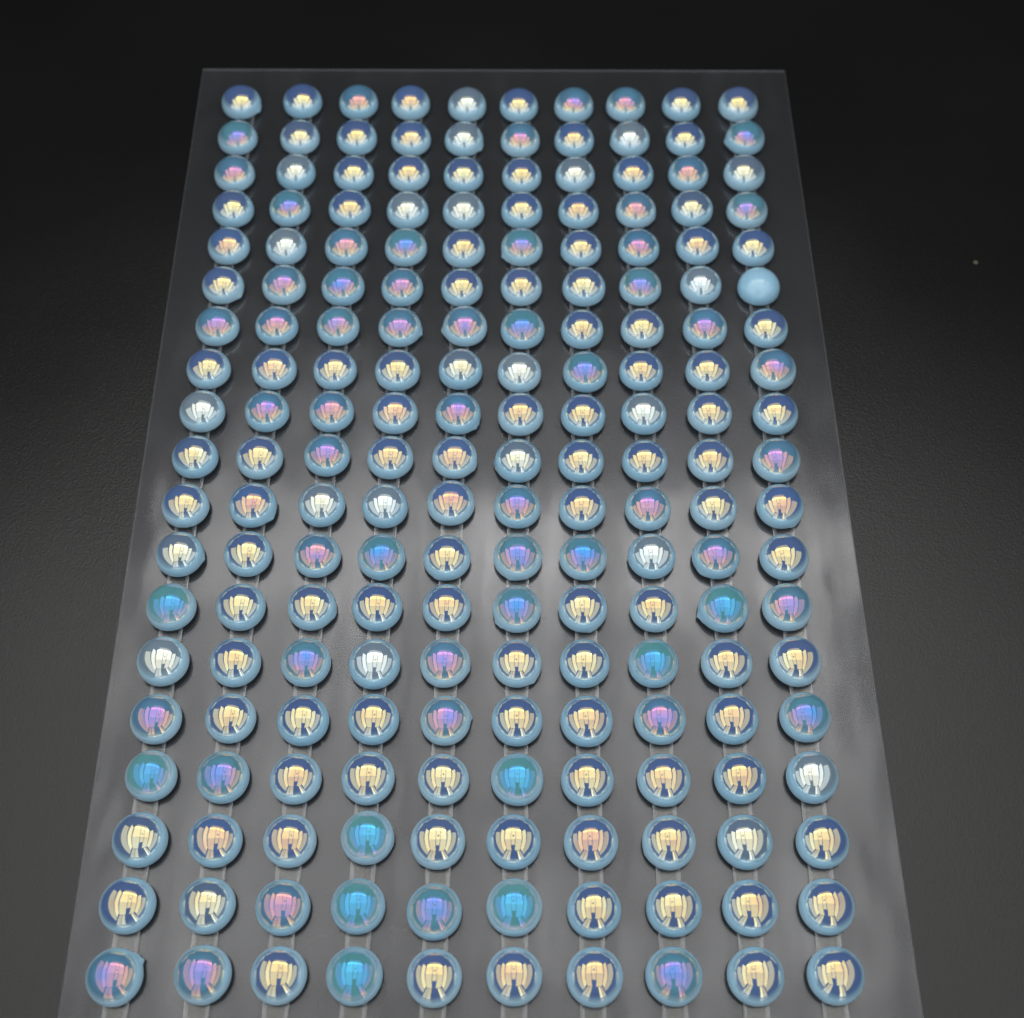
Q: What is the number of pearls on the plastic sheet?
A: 190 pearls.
